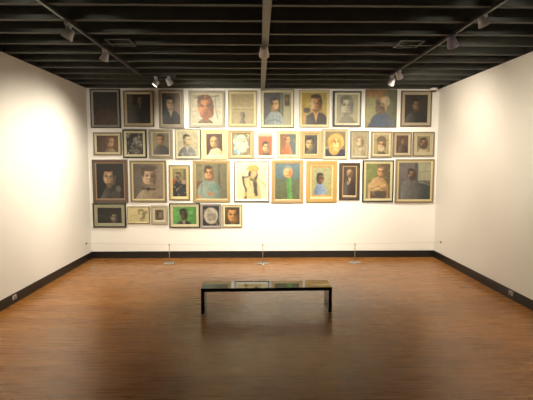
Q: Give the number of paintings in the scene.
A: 40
